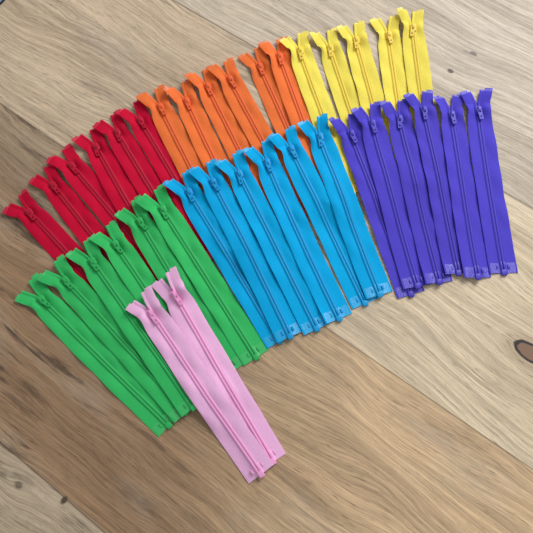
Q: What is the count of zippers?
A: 37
